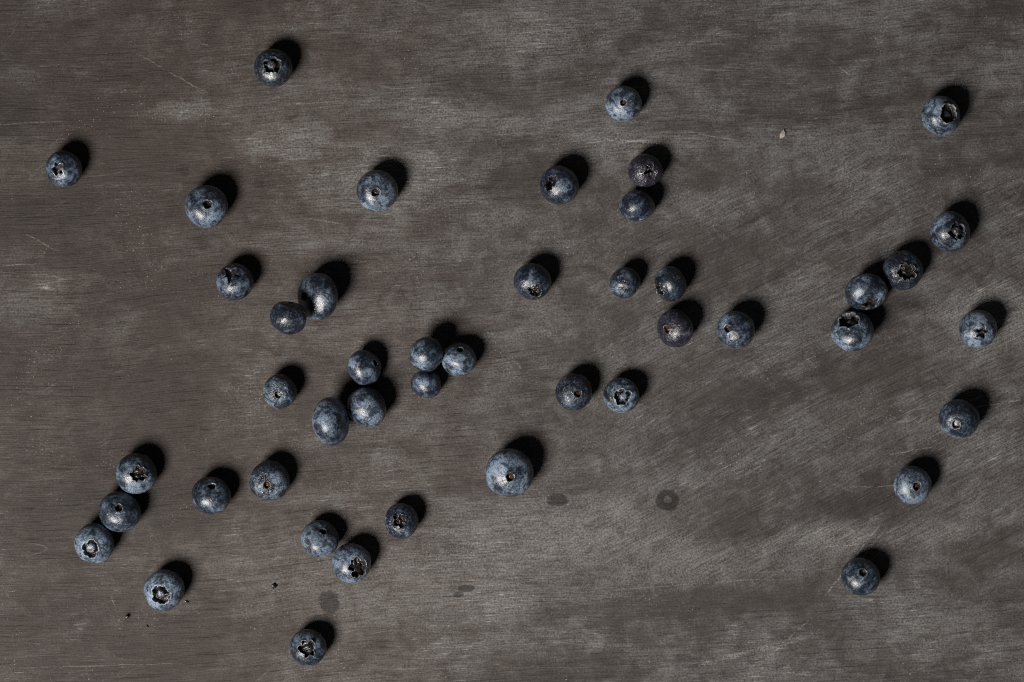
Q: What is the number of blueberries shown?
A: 45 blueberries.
